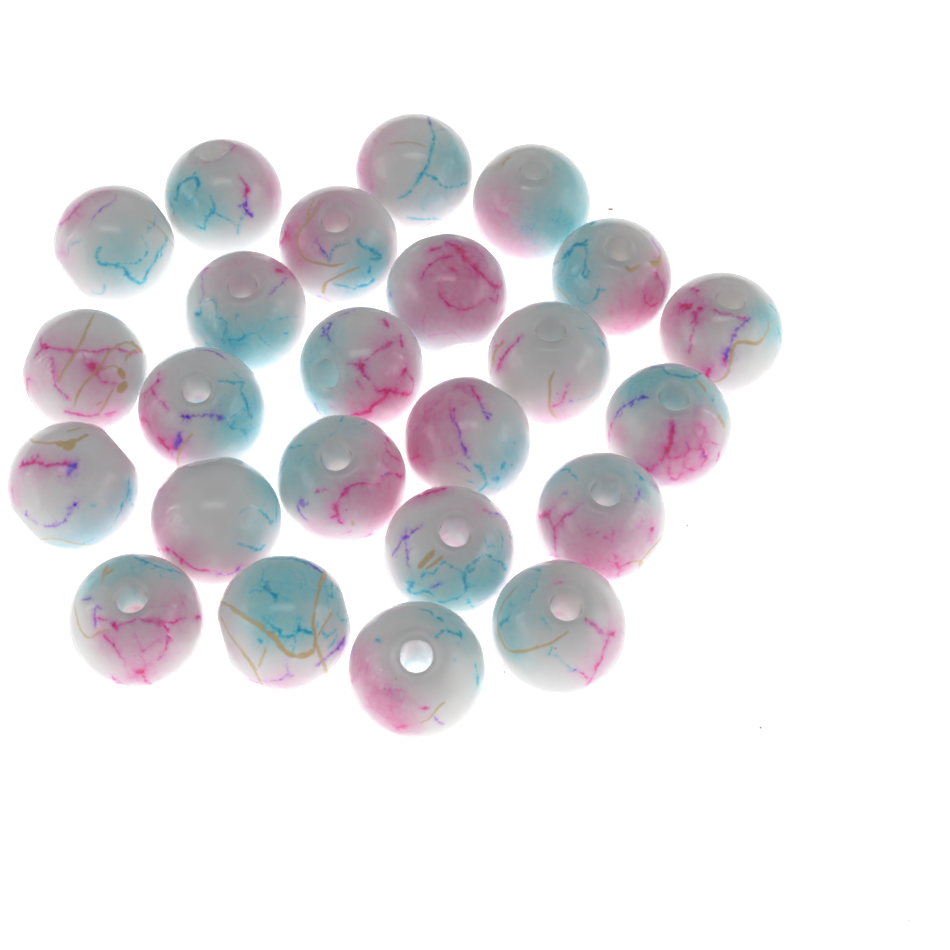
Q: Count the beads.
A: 24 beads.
